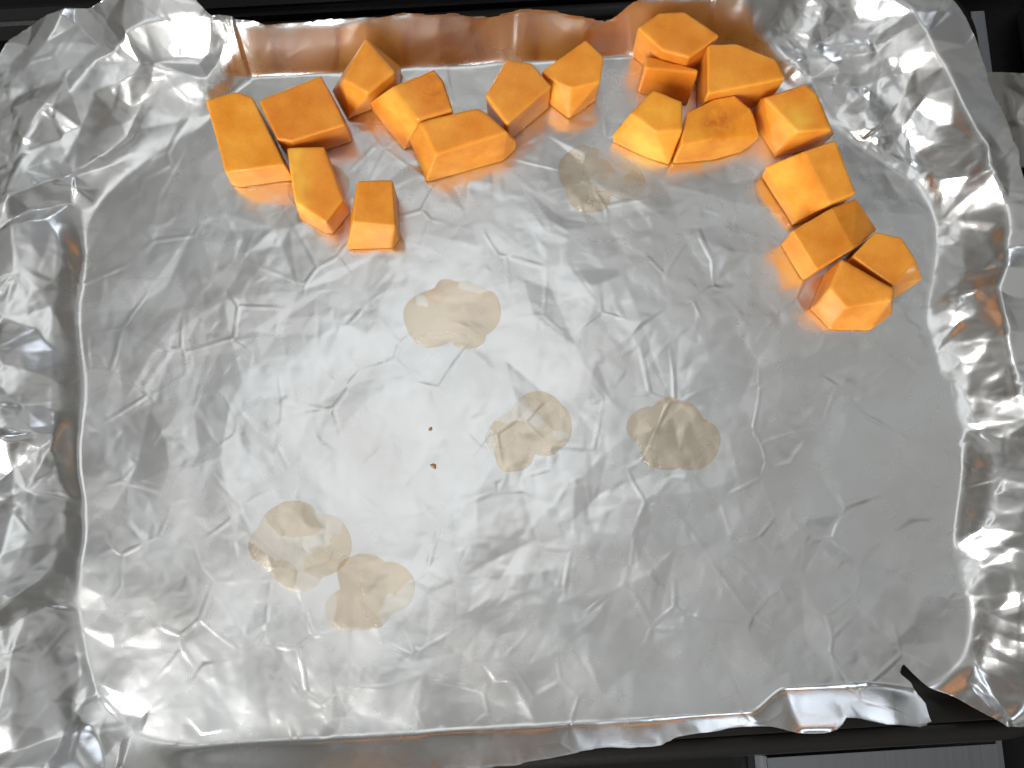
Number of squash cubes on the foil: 19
